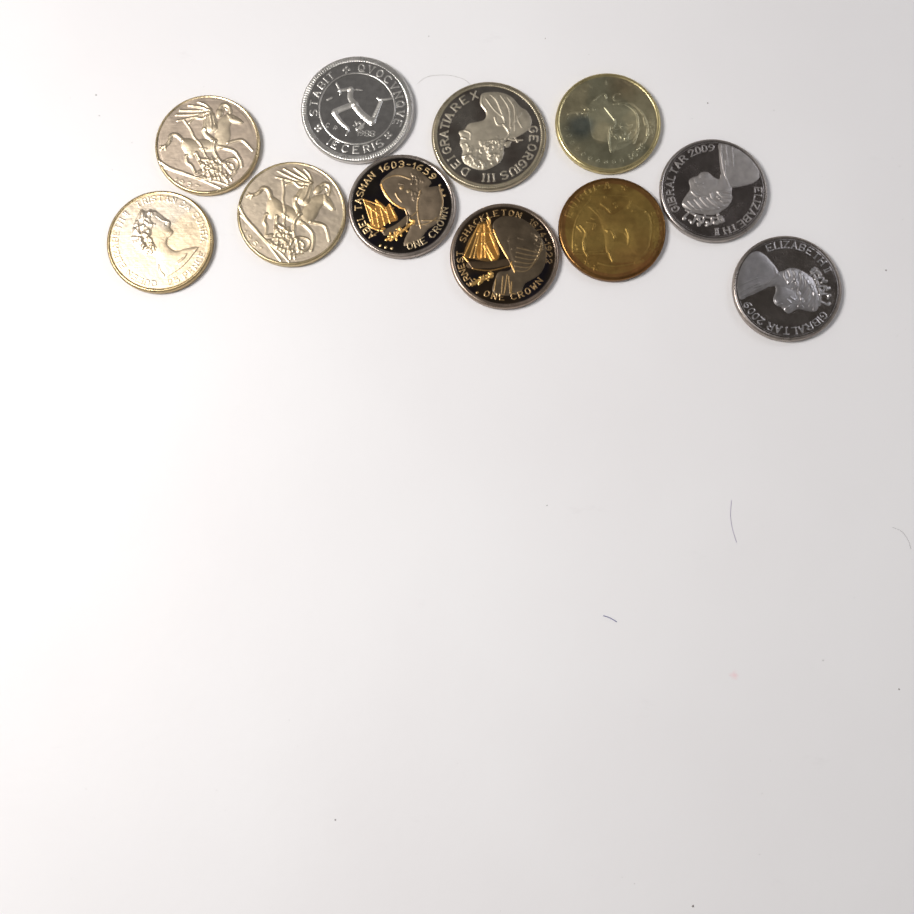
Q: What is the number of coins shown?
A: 11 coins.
